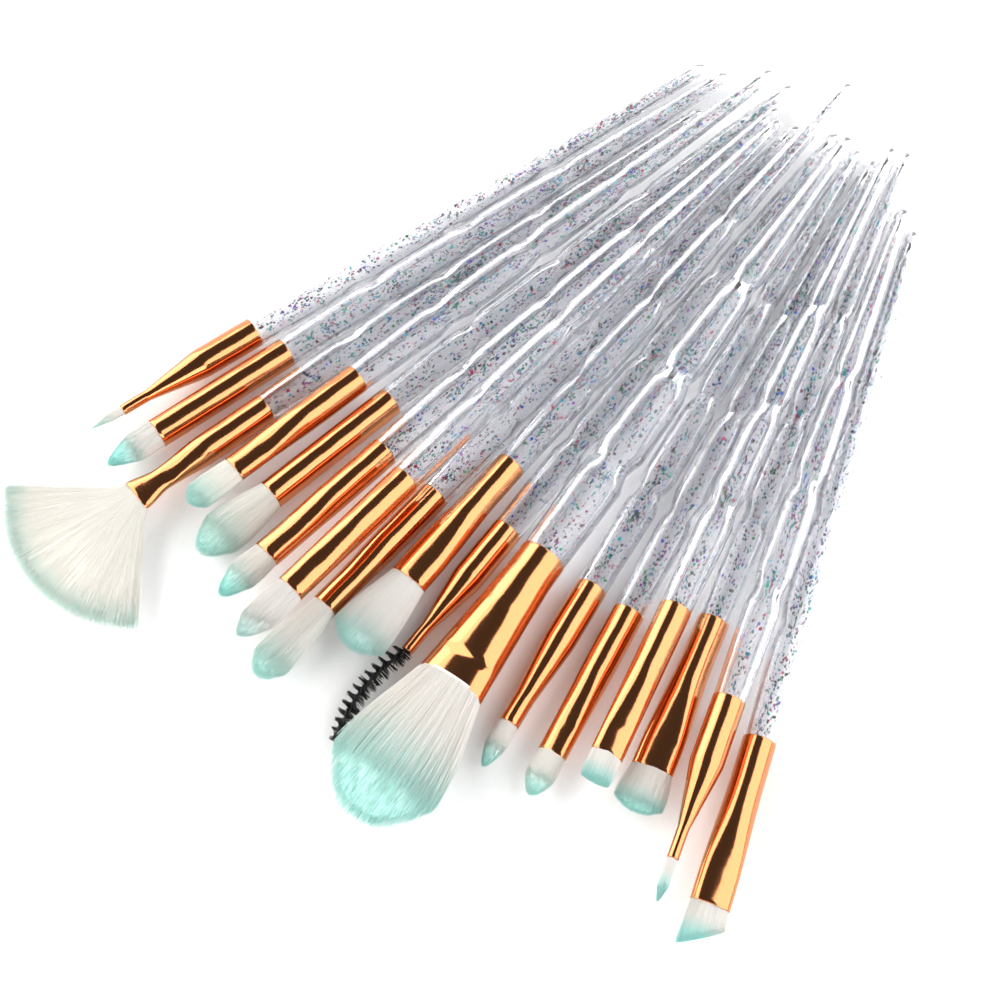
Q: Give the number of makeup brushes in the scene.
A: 17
